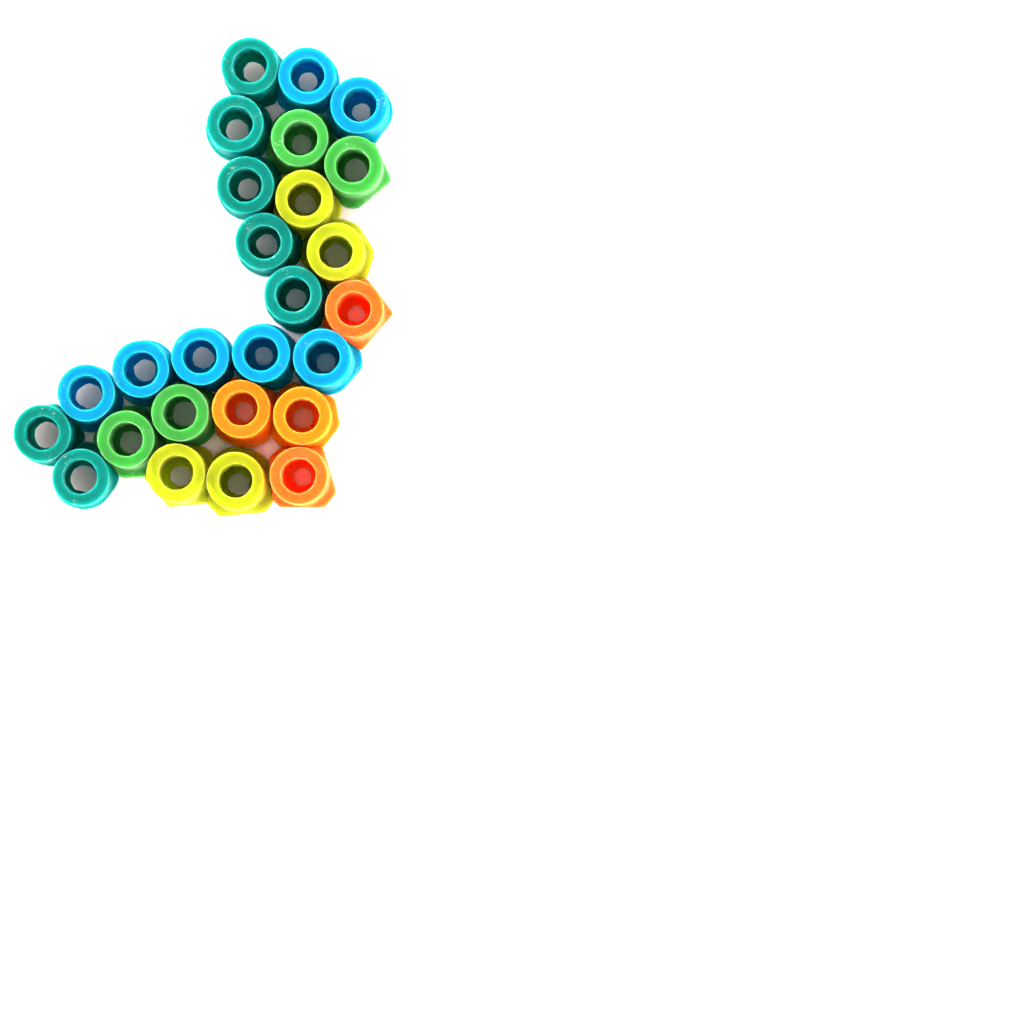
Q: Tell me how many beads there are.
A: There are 26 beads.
